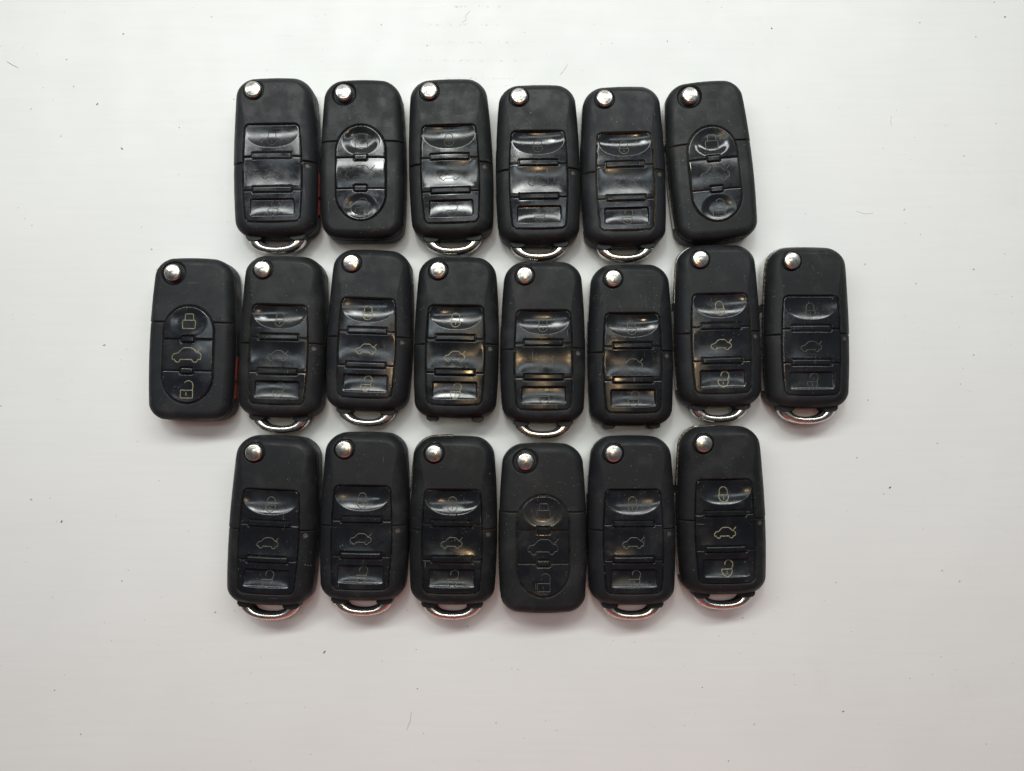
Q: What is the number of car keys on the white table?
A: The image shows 20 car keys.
